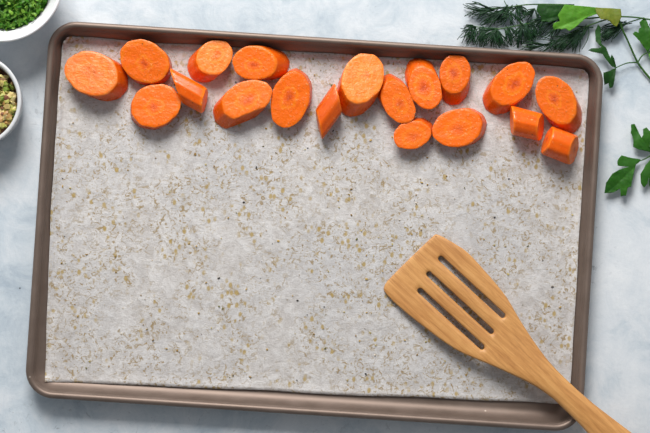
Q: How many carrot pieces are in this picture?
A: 19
